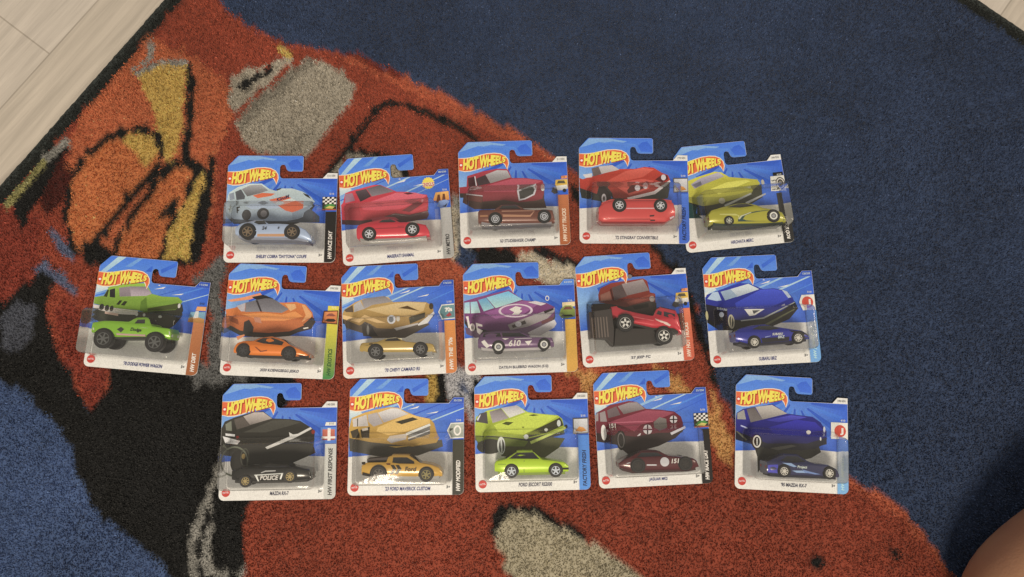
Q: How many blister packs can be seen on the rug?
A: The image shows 16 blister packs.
